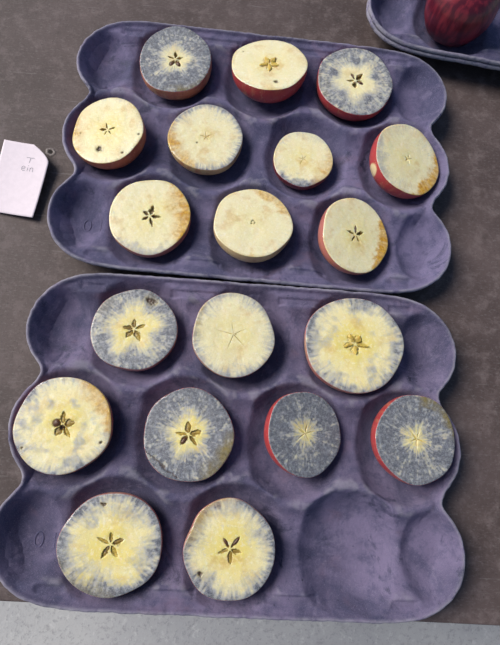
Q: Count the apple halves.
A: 19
